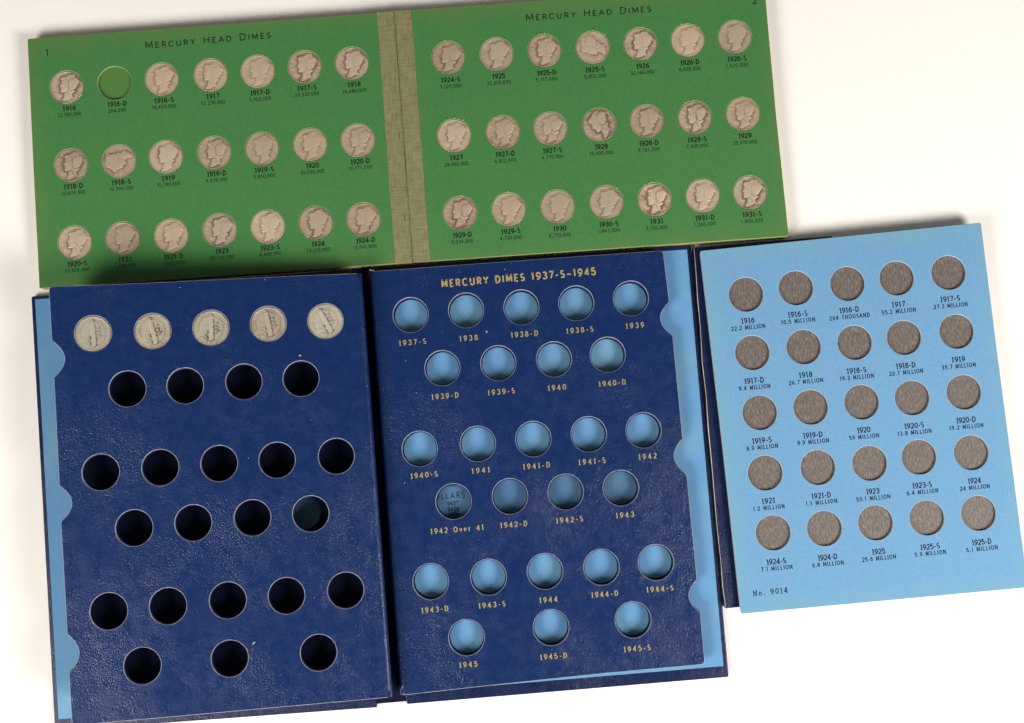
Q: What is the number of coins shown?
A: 46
